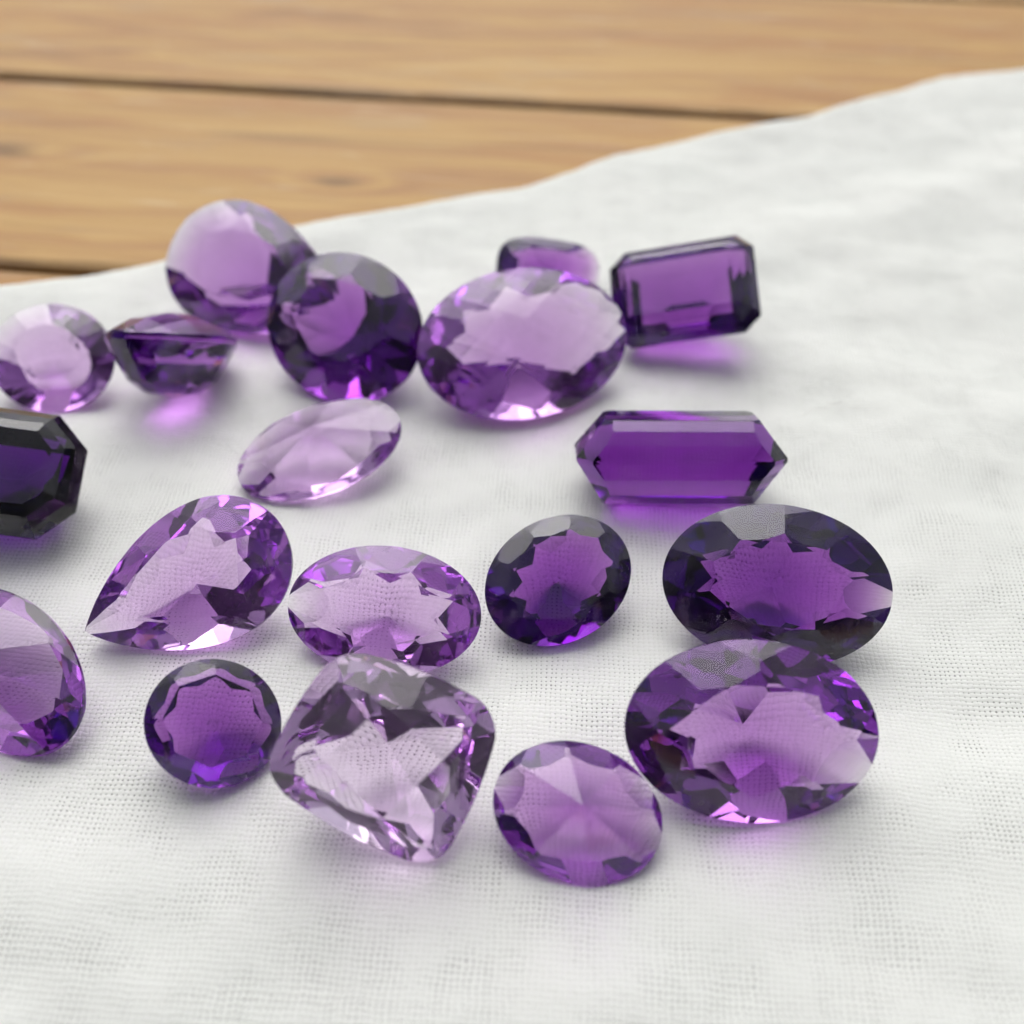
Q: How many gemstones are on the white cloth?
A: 19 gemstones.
